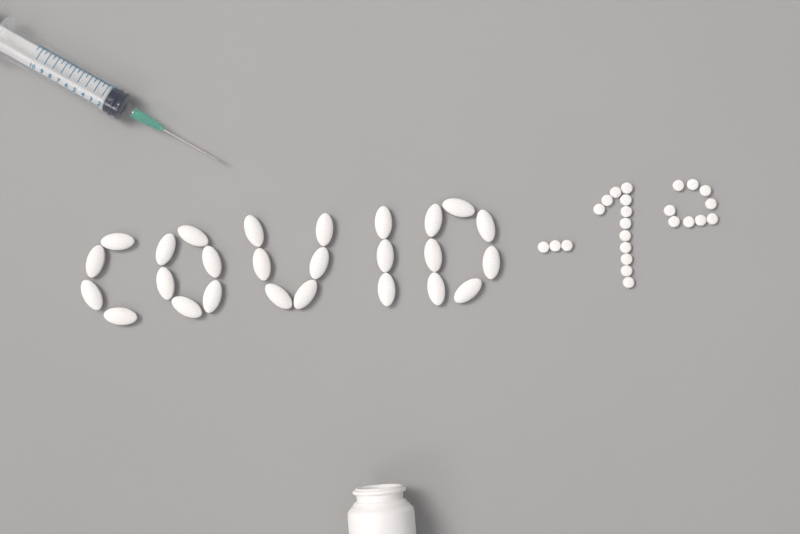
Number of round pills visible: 24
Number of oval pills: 26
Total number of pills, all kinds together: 50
